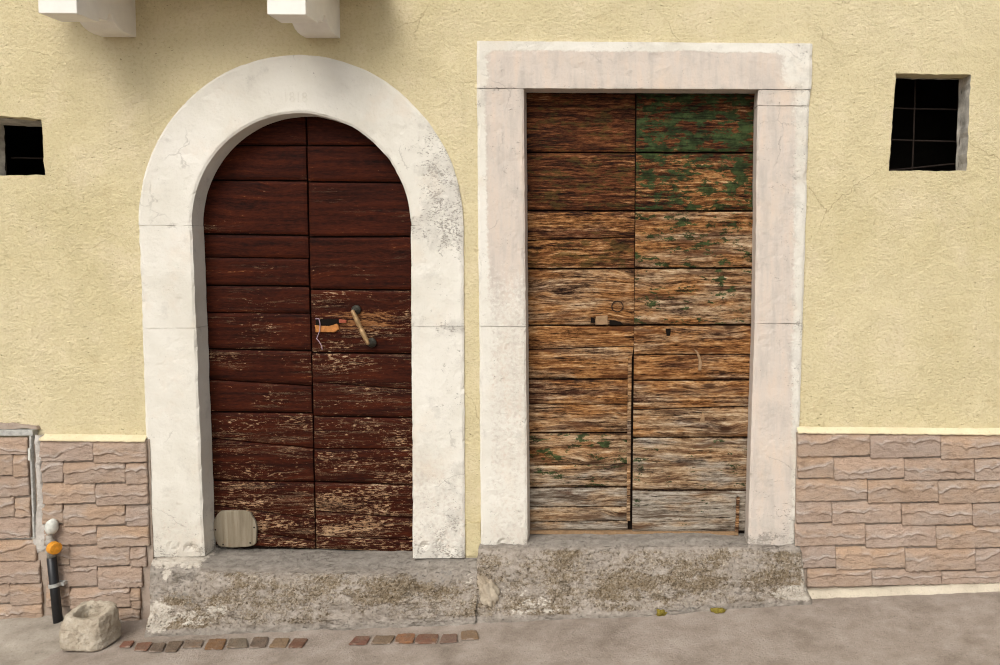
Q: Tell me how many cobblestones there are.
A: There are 16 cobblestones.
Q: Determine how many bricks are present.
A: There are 57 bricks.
